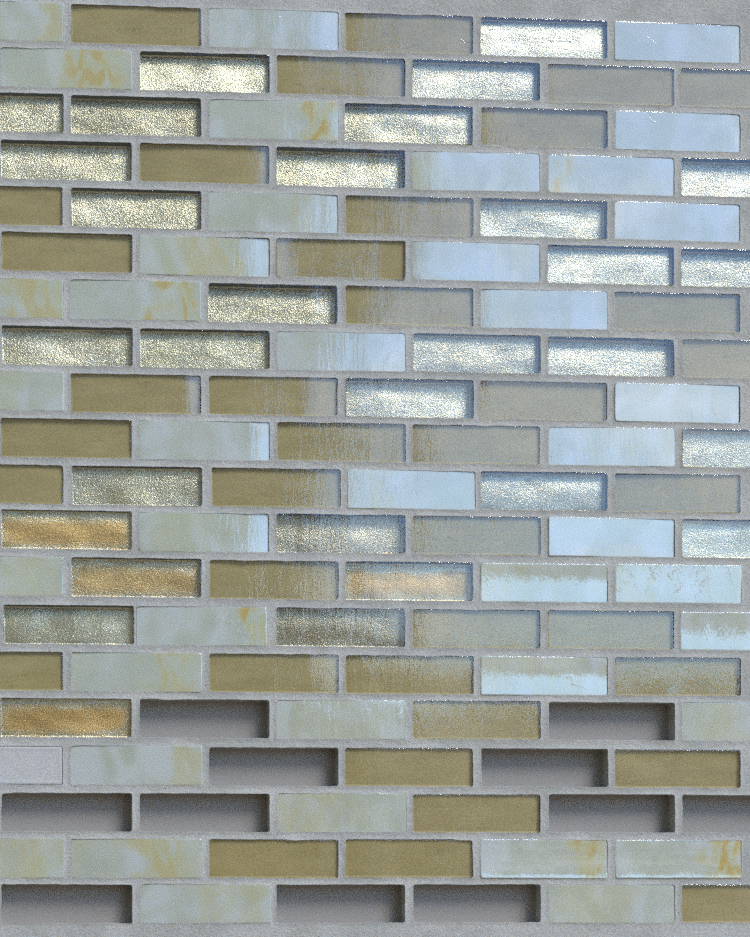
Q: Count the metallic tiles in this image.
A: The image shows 30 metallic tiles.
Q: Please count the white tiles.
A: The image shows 40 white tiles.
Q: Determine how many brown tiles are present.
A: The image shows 38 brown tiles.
